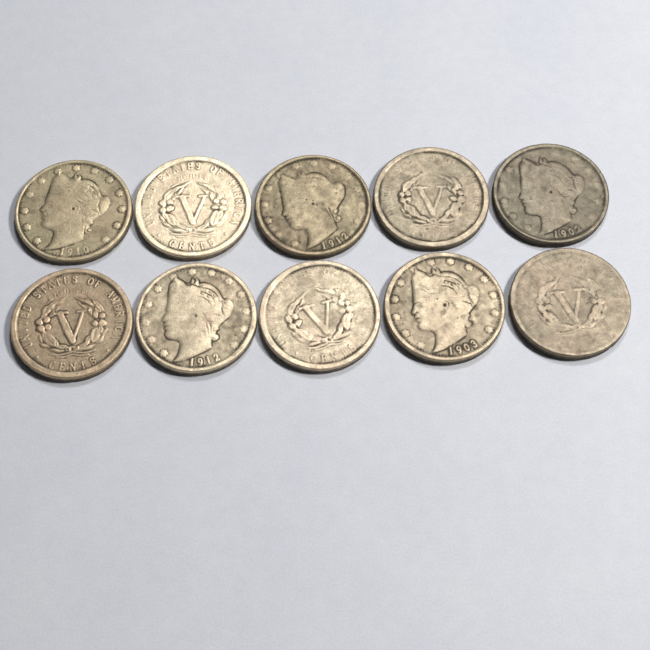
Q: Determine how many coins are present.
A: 10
